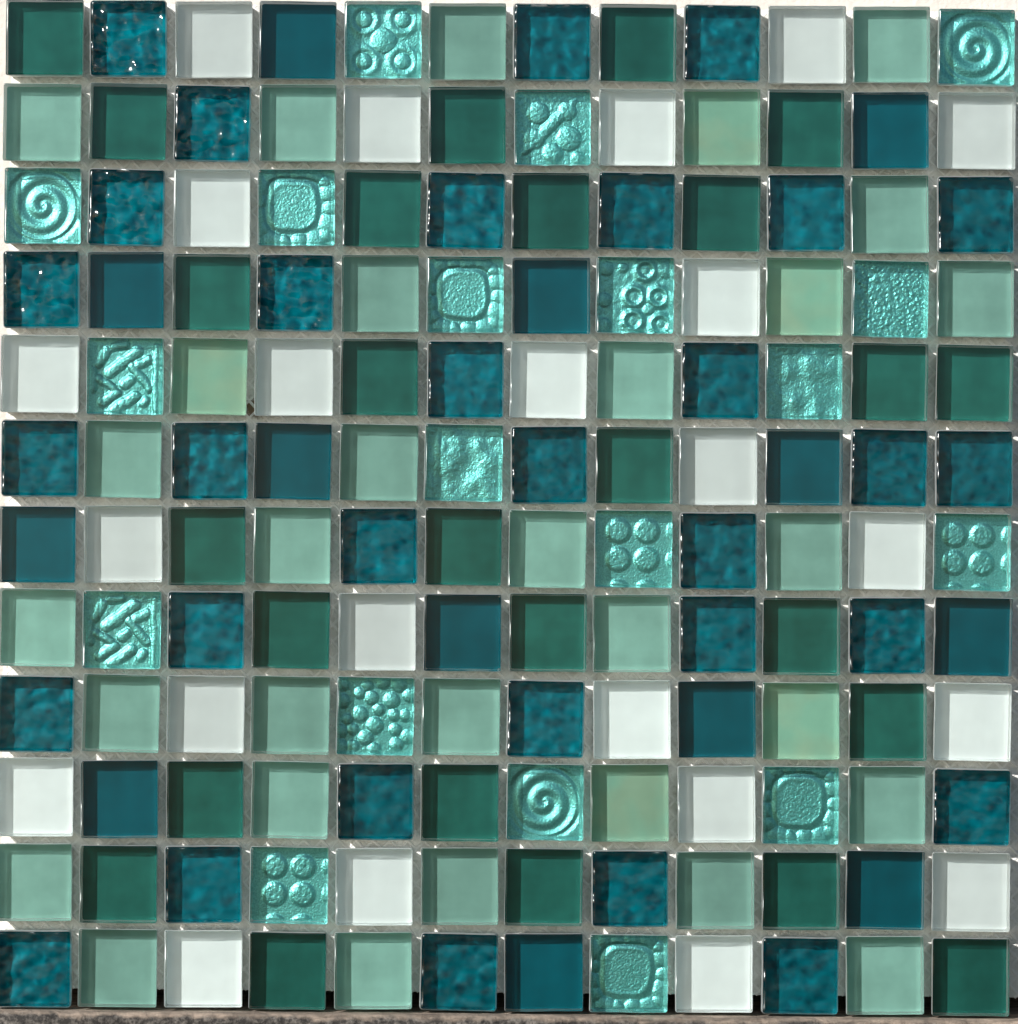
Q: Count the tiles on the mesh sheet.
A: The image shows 144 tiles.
